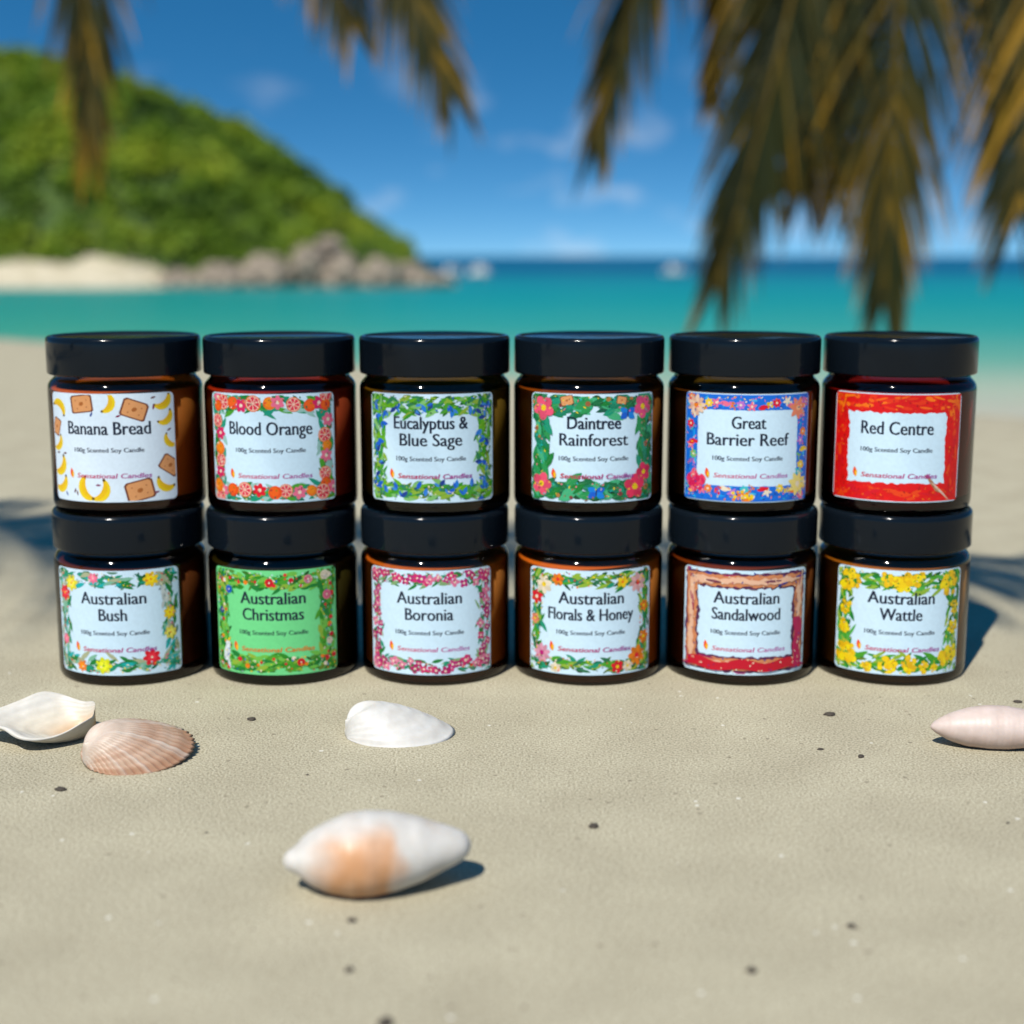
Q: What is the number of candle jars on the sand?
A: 12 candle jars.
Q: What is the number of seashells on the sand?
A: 5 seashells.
